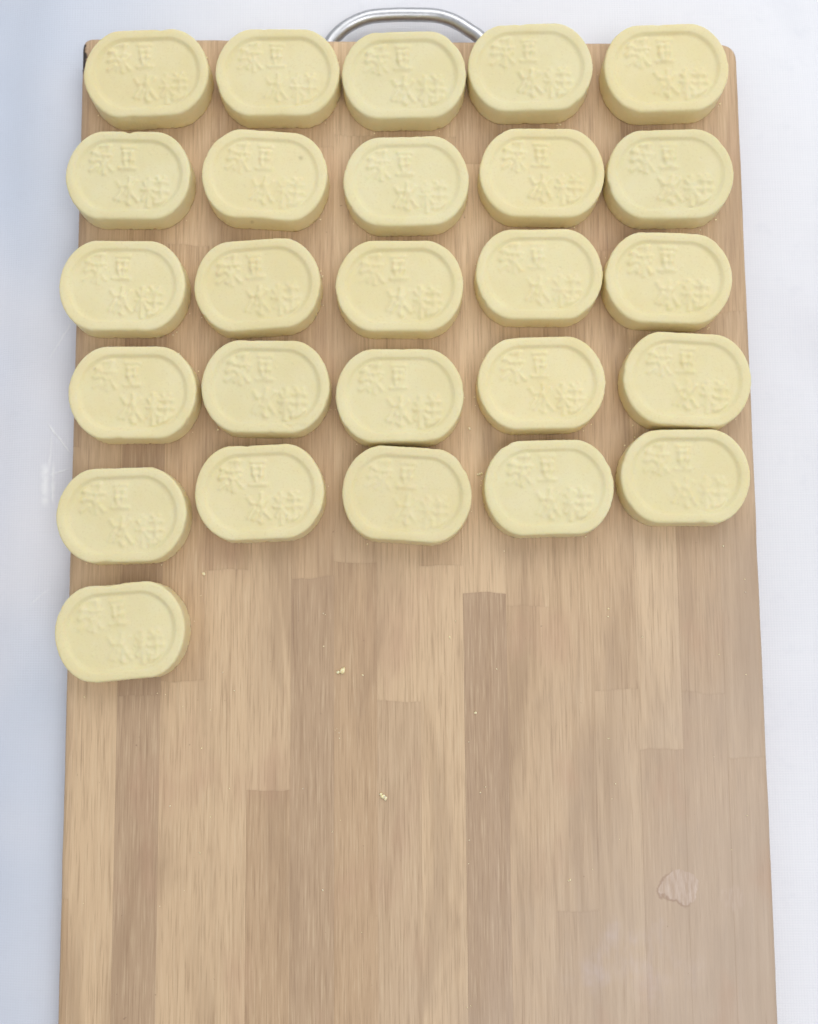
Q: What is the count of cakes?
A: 26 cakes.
